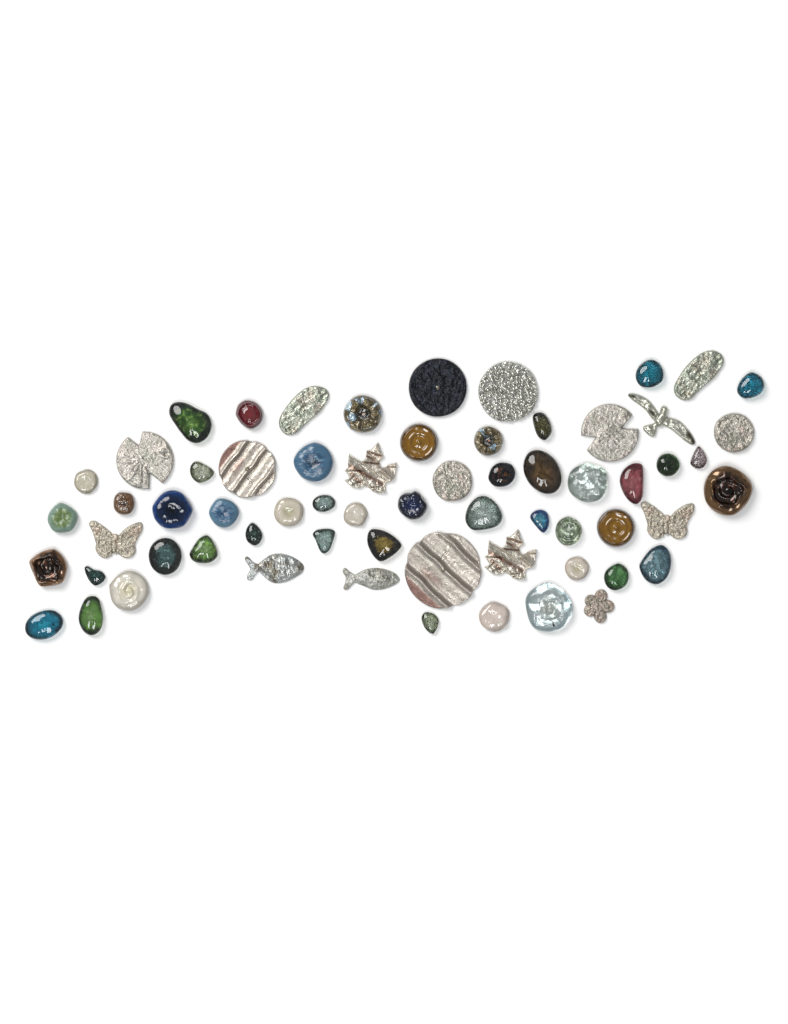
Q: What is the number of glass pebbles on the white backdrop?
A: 46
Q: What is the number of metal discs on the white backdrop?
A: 8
